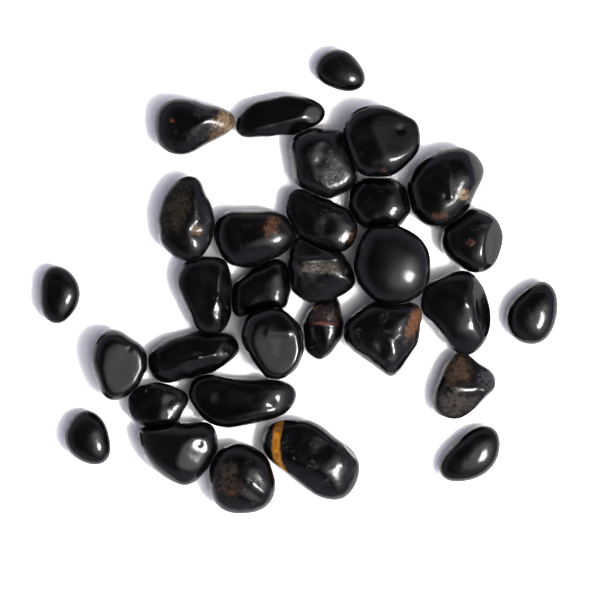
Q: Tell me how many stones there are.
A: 31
